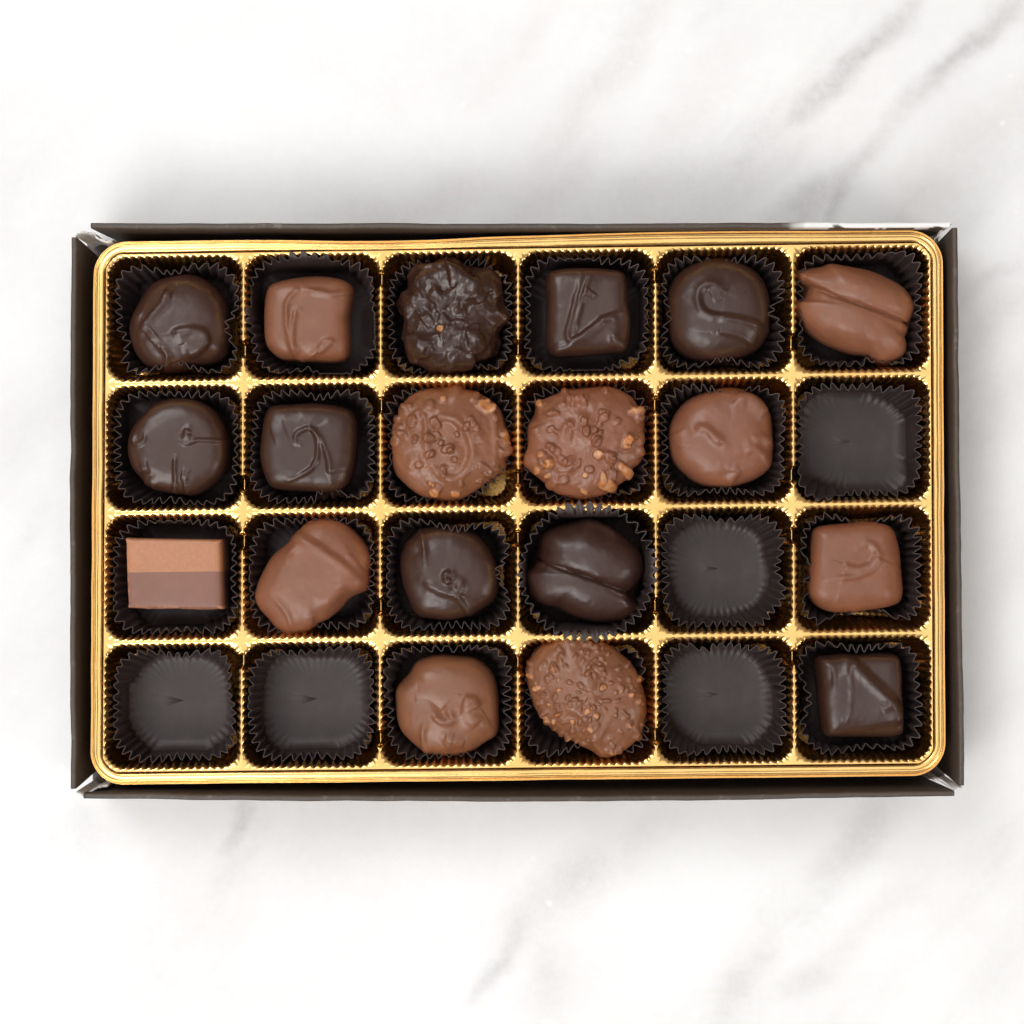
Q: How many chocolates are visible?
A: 19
